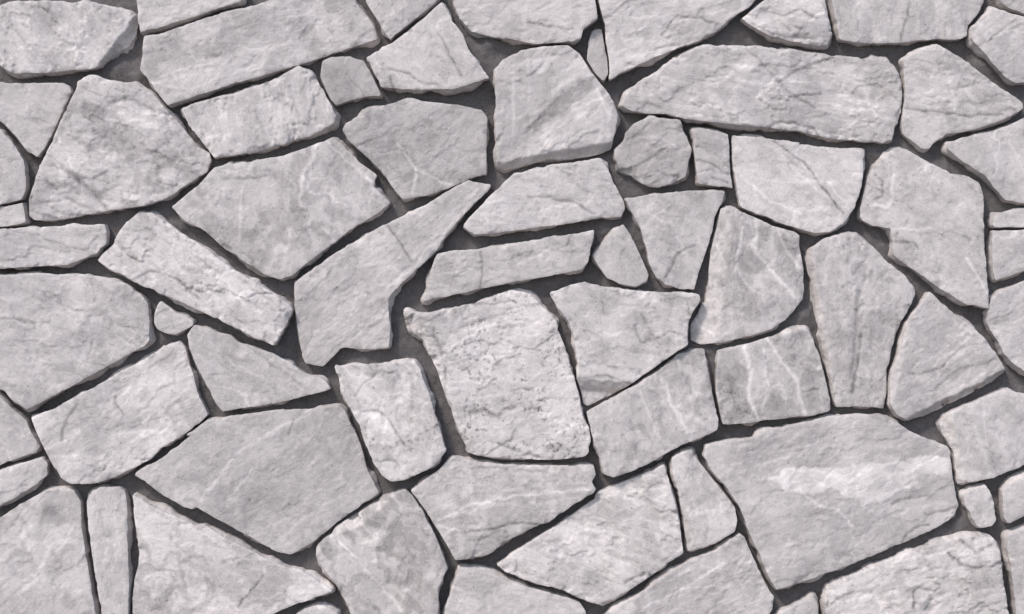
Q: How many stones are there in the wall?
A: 70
